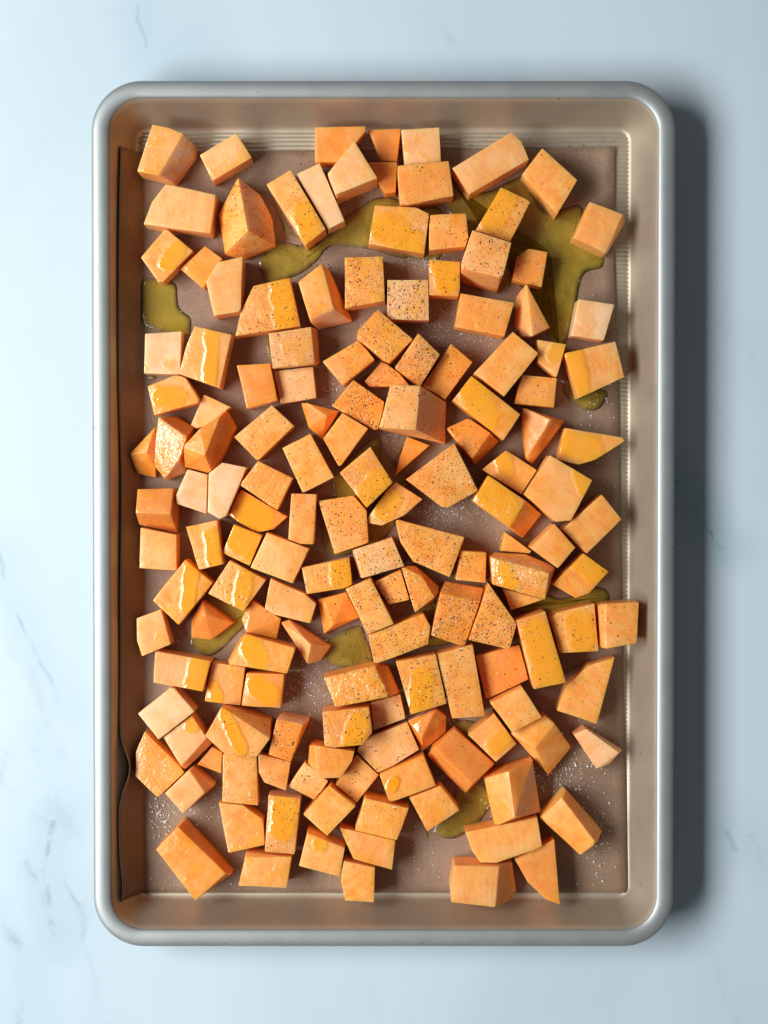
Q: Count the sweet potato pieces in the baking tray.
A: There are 151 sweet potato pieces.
